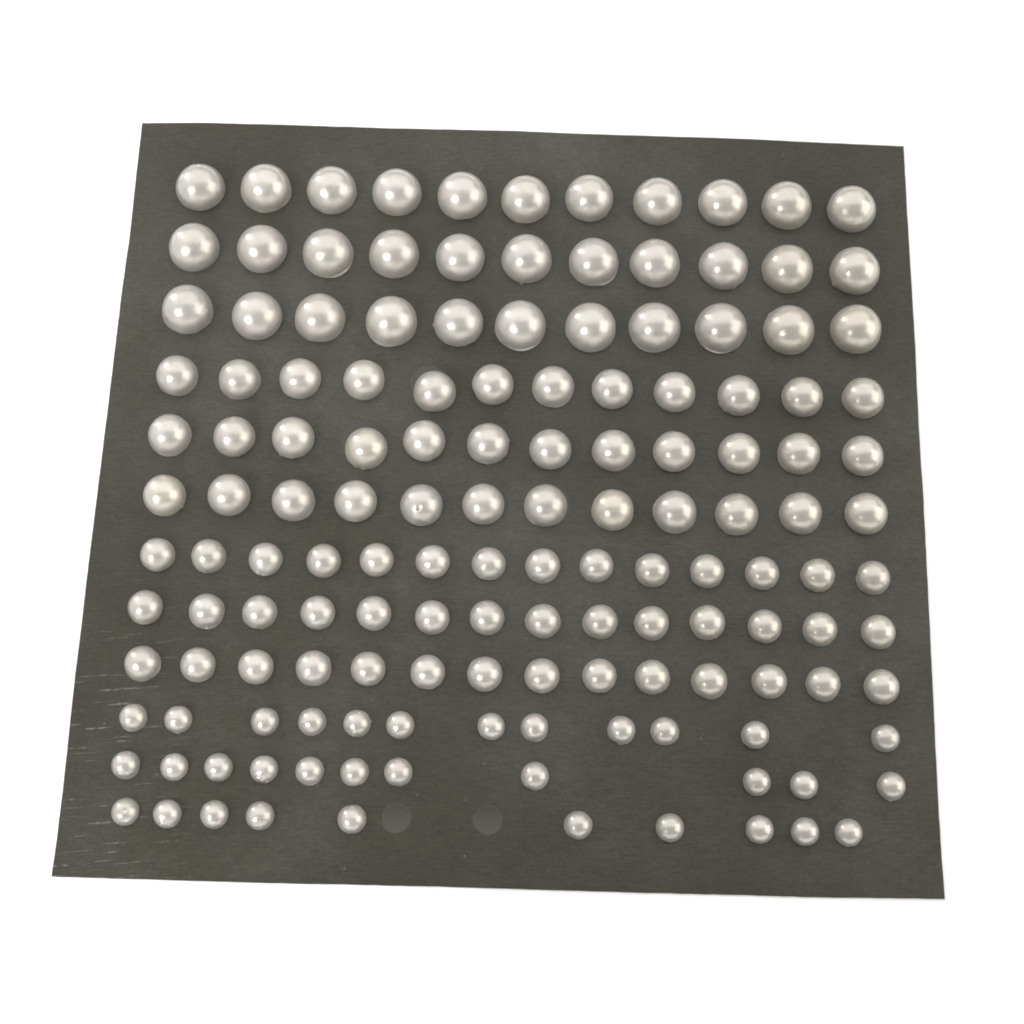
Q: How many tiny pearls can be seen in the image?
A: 33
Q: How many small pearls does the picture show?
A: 42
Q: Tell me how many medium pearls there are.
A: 36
